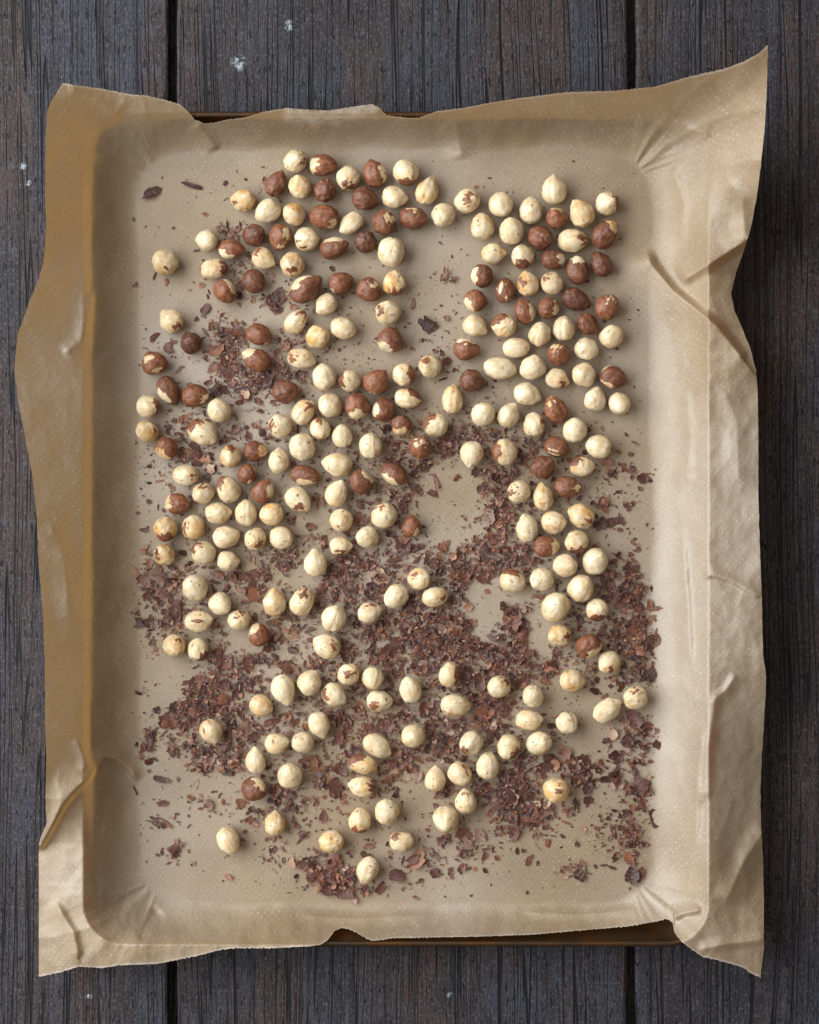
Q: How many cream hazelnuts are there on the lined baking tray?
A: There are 175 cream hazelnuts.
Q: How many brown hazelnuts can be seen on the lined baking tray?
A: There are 66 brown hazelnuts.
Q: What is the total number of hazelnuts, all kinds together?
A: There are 241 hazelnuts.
